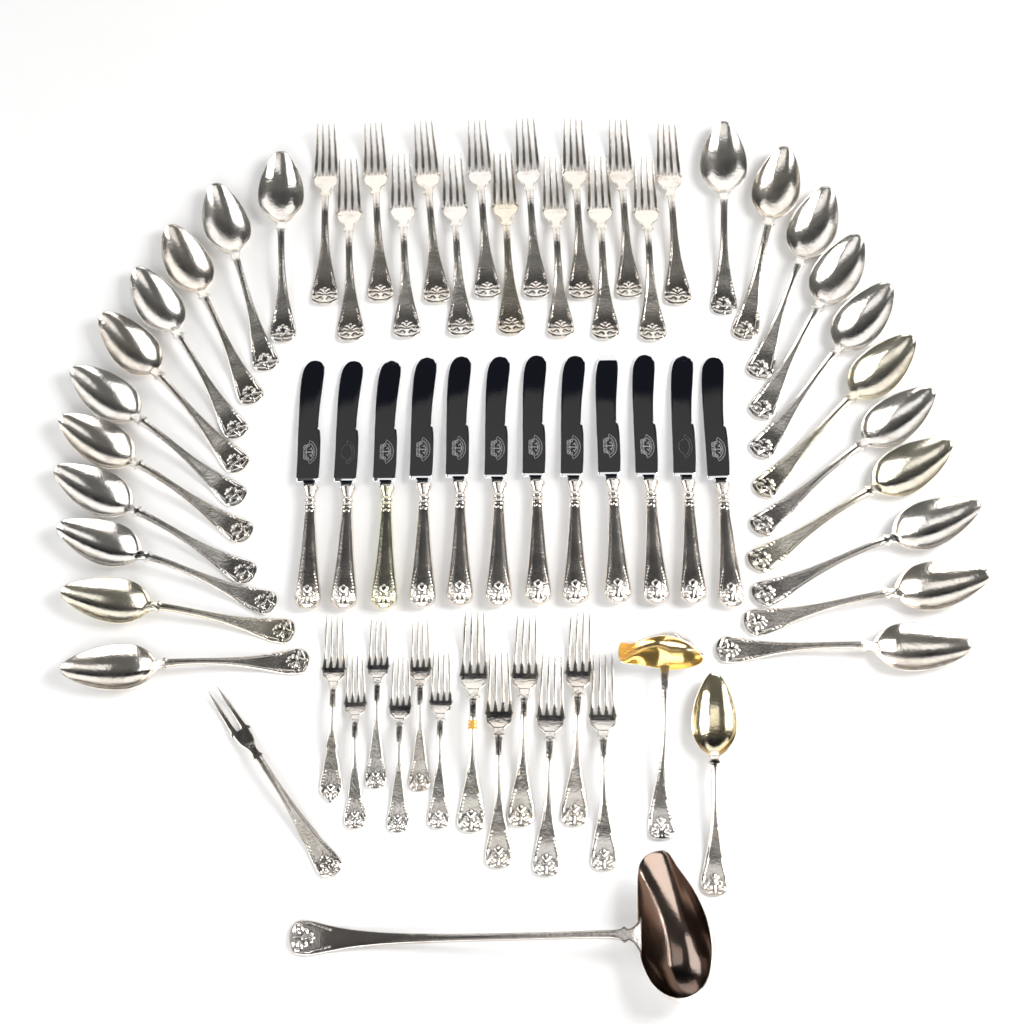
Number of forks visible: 28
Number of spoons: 23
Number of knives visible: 12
